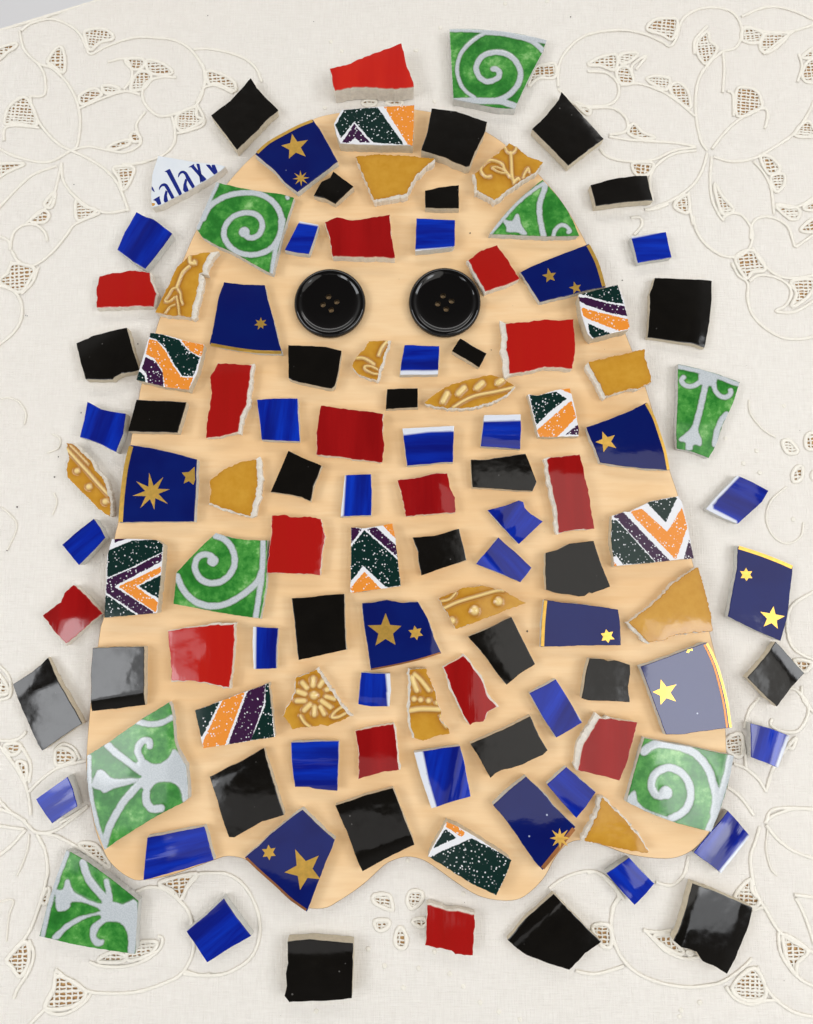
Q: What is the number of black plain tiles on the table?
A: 28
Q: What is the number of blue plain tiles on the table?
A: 26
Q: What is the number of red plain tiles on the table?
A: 16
